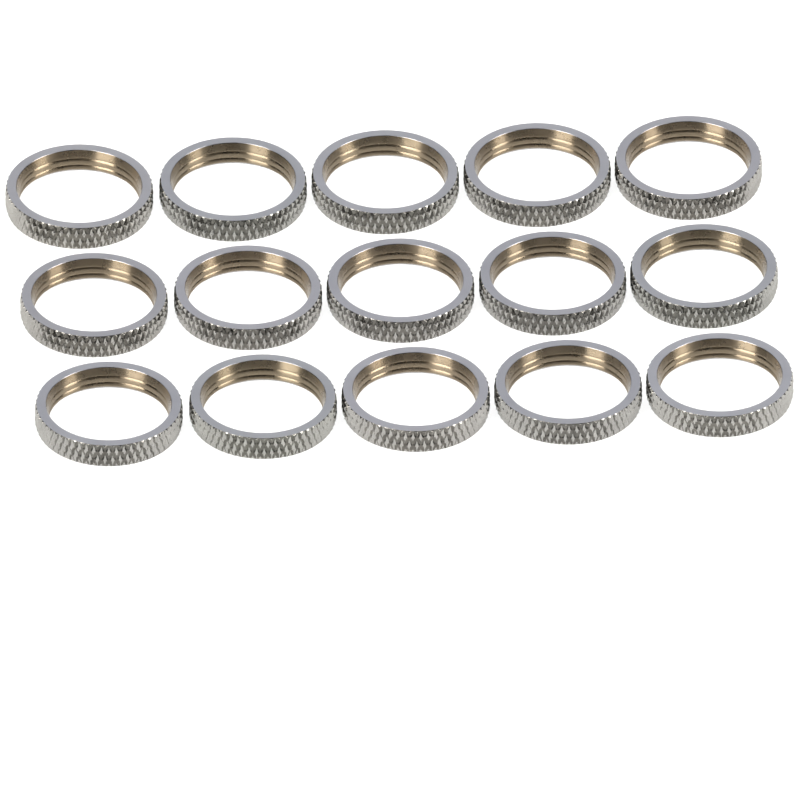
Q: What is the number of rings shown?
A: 15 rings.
